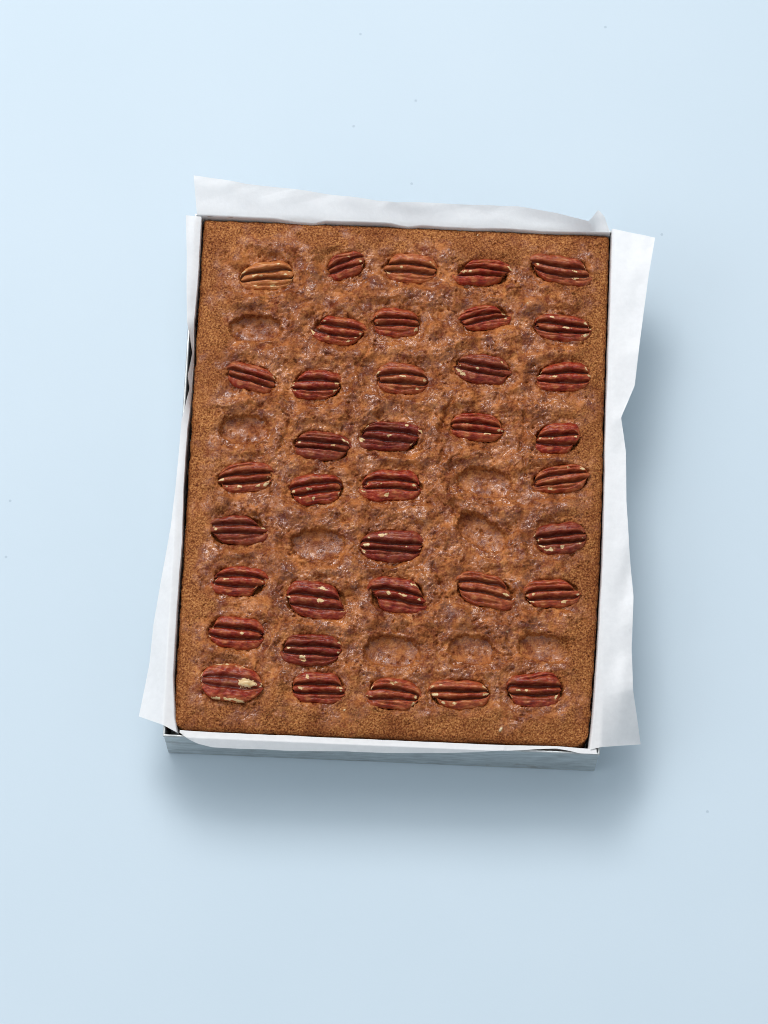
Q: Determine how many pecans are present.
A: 37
